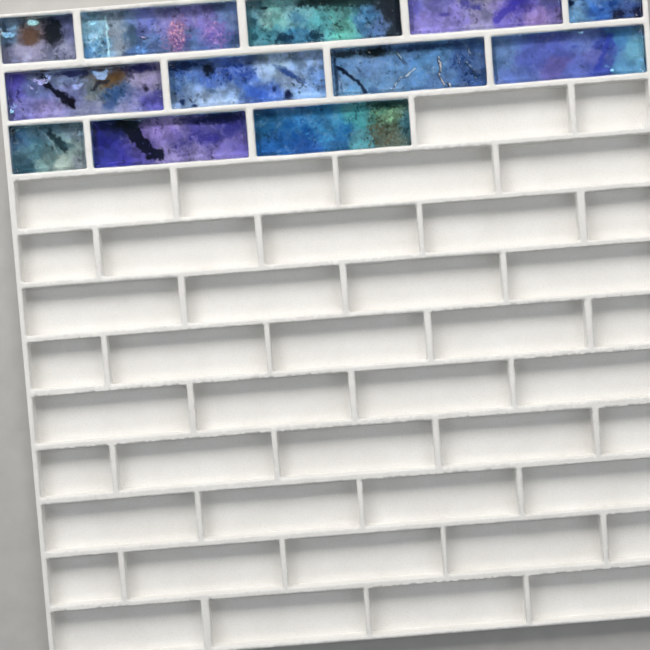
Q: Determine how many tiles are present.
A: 12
